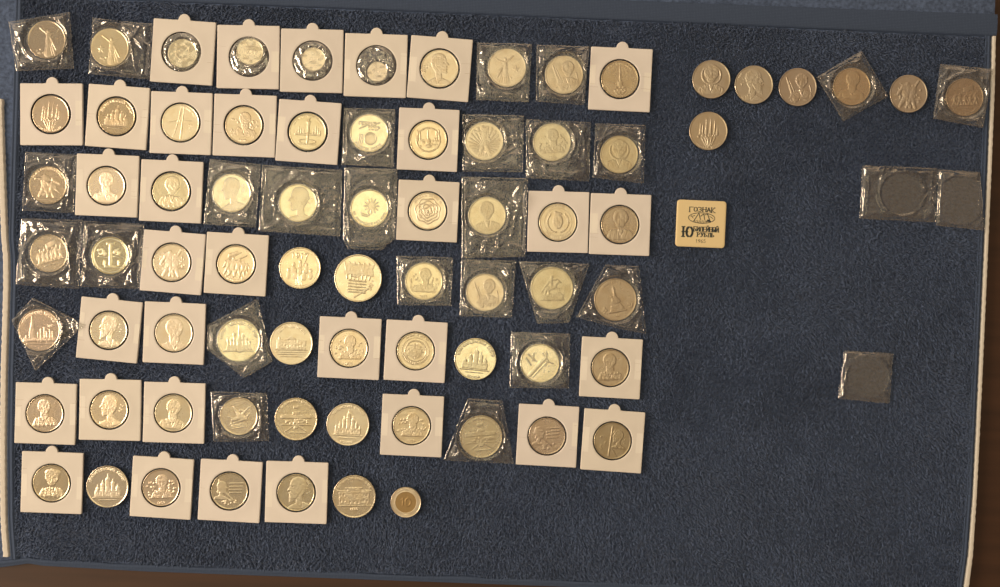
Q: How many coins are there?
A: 74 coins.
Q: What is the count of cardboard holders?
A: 34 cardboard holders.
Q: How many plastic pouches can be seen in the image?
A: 29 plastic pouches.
